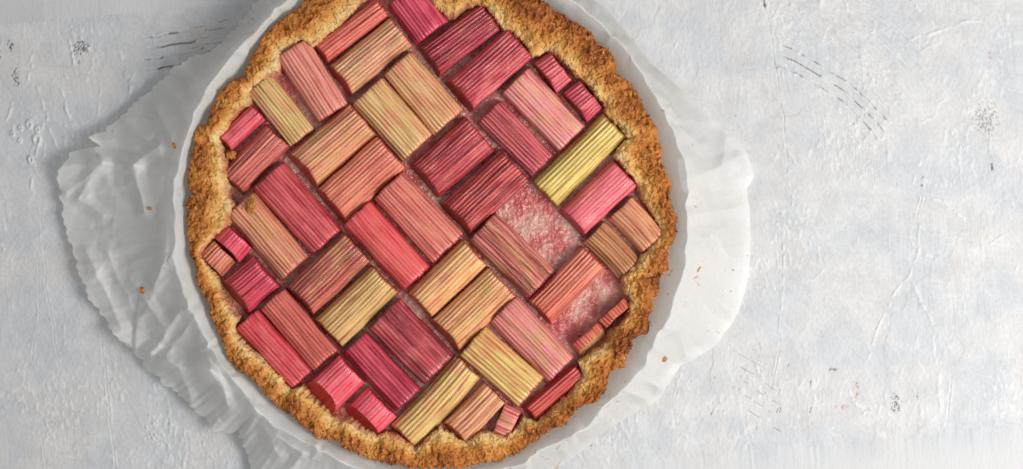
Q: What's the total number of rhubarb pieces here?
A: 50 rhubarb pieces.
